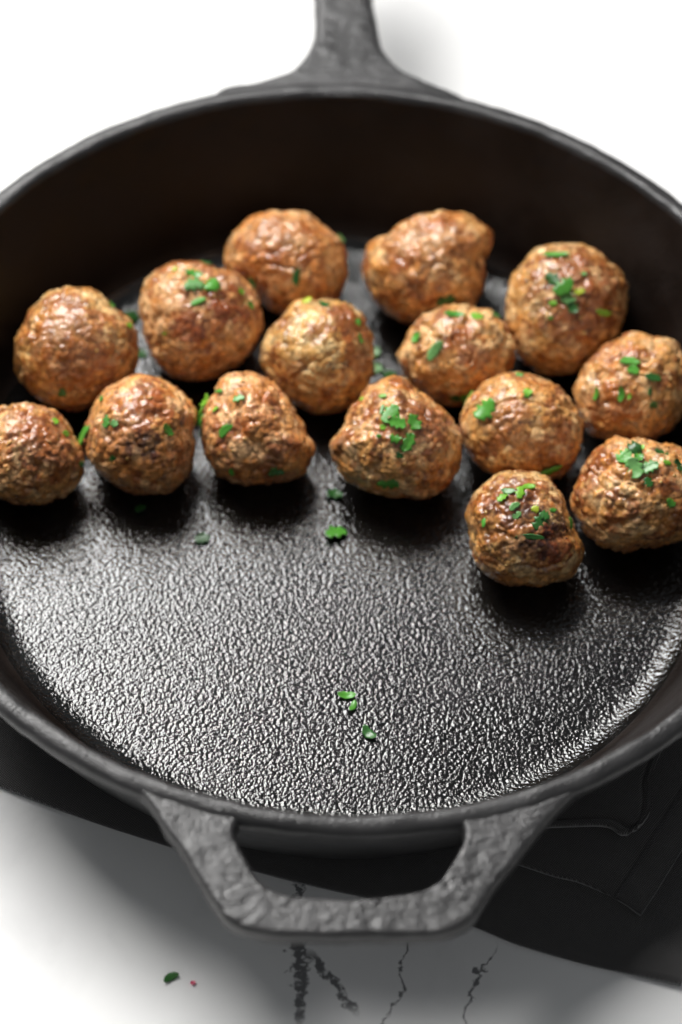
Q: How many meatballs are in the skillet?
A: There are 15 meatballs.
